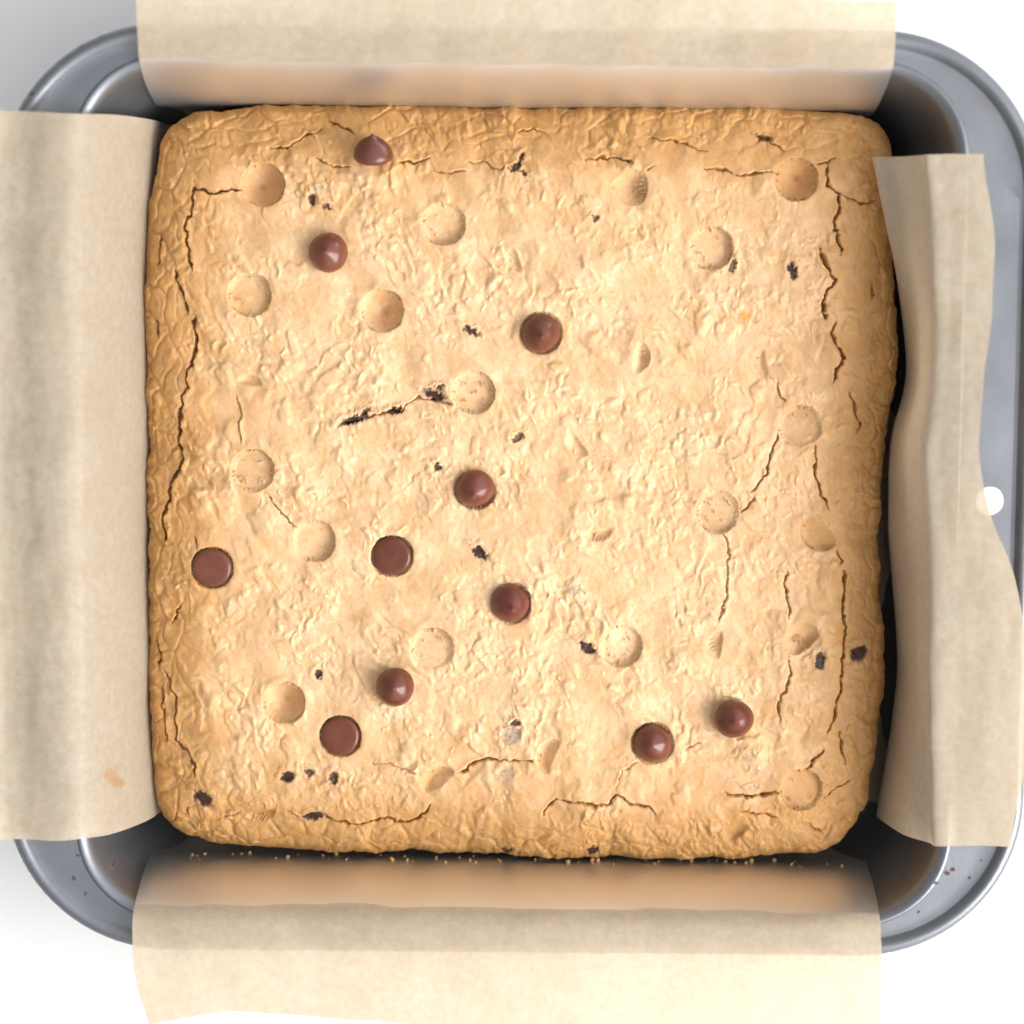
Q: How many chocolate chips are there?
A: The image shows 11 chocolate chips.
